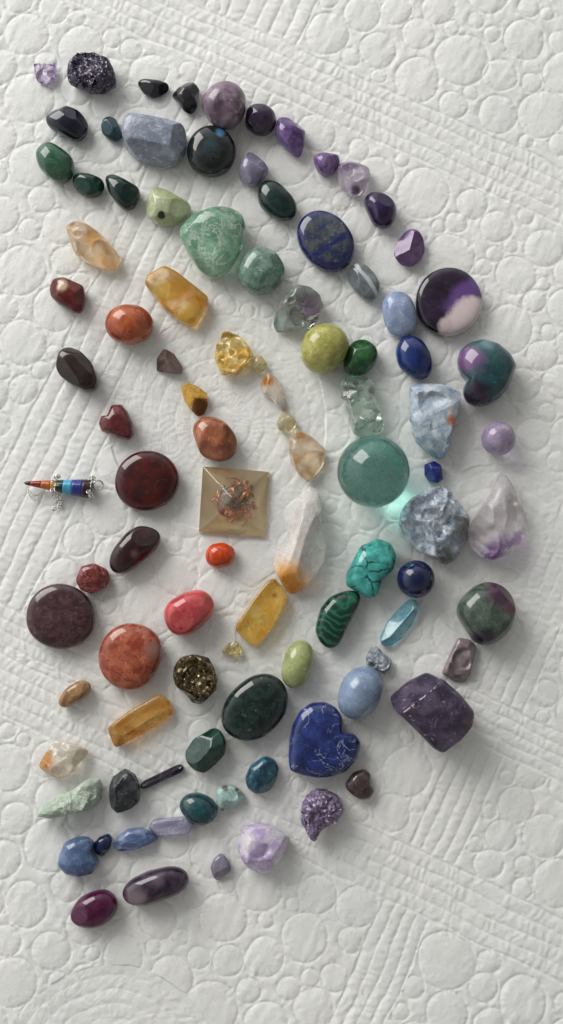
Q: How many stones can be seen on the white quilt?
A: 96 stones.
